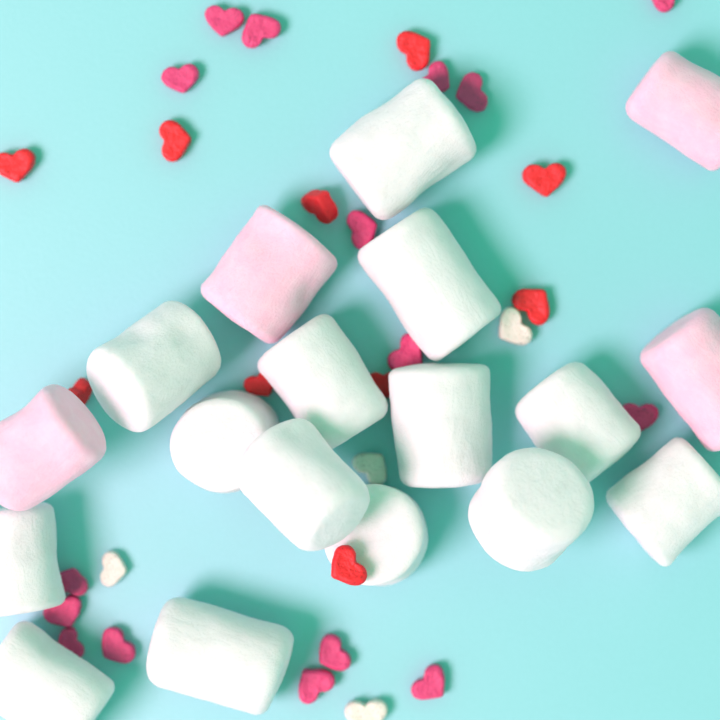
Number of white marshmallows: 14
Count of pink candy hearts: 16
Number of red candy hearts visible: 10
